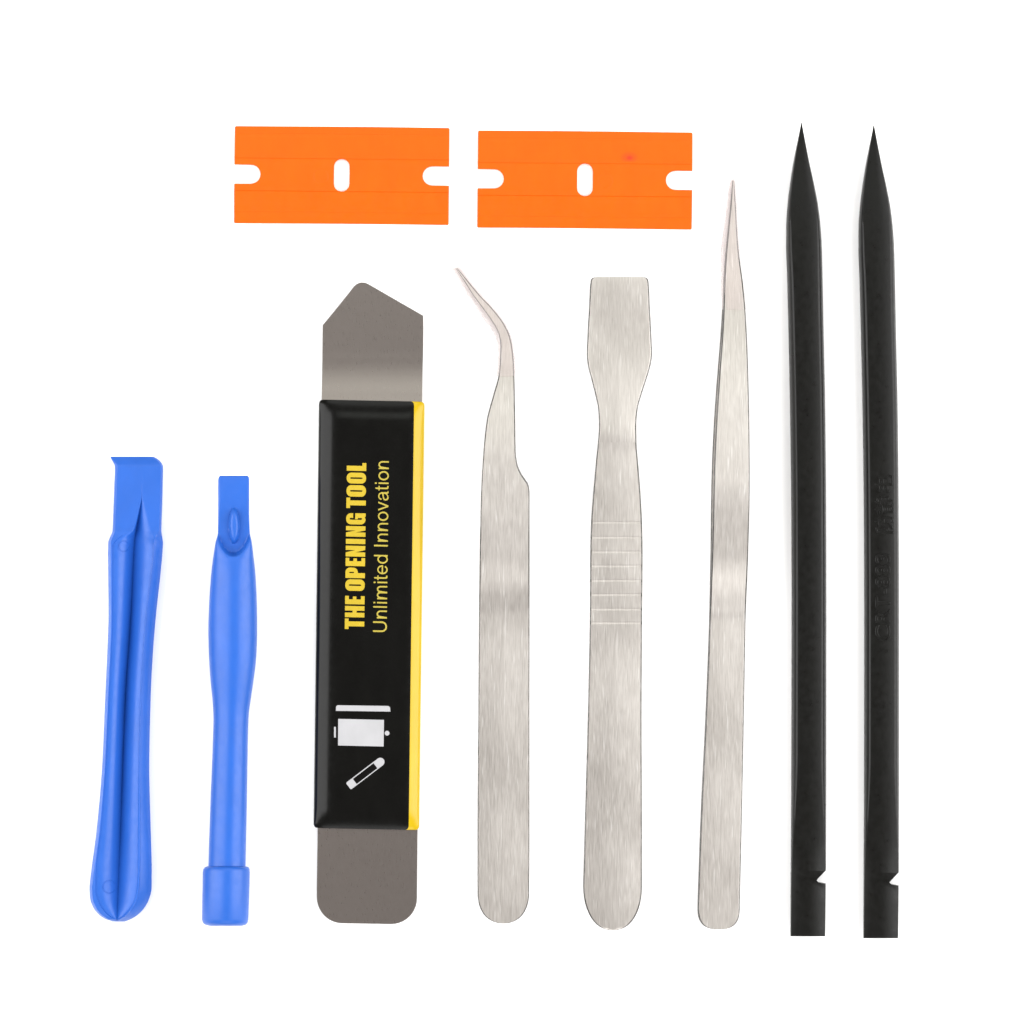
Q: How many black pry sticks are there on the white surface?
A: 2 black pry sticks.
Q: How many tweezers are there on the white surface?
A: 2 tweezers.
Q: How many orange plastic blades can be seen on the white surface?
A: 2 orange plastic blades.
